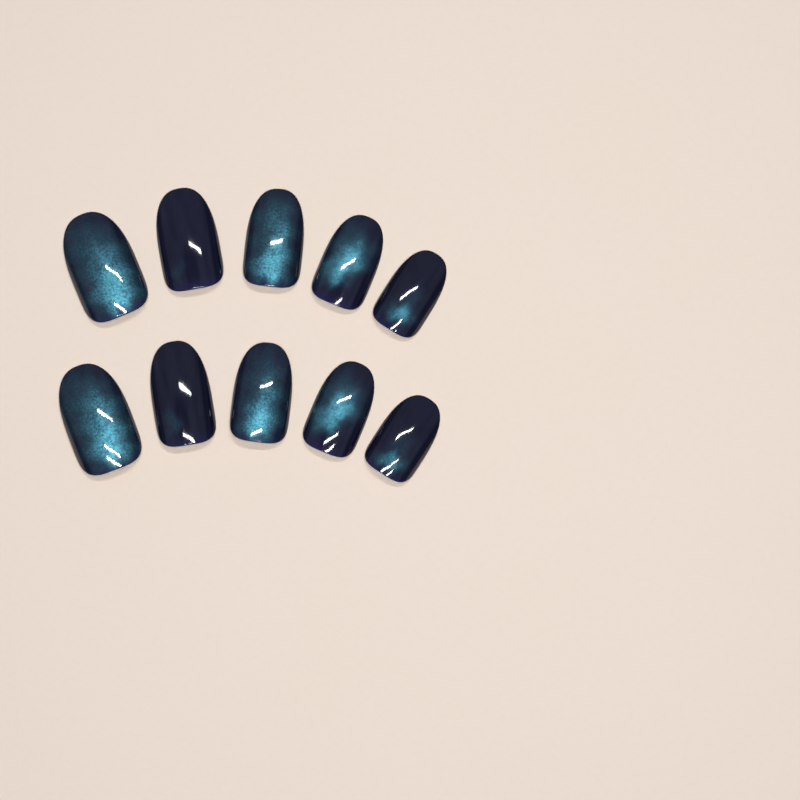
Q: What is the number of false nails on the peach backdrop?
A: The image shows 10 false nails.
